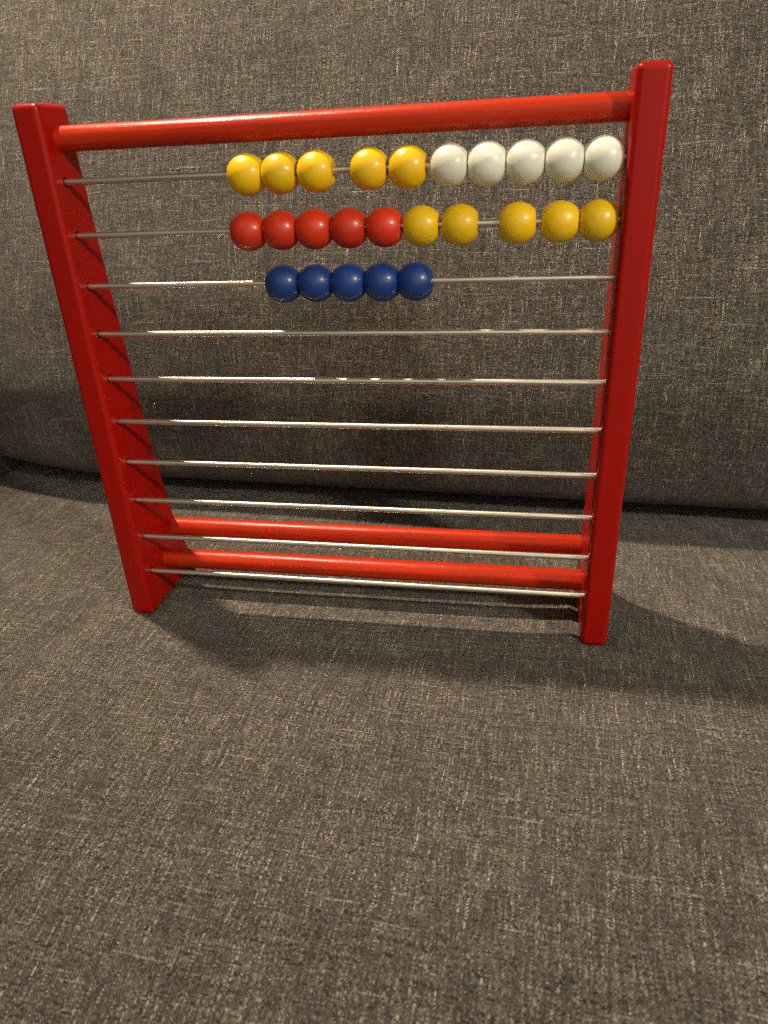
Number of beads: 25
